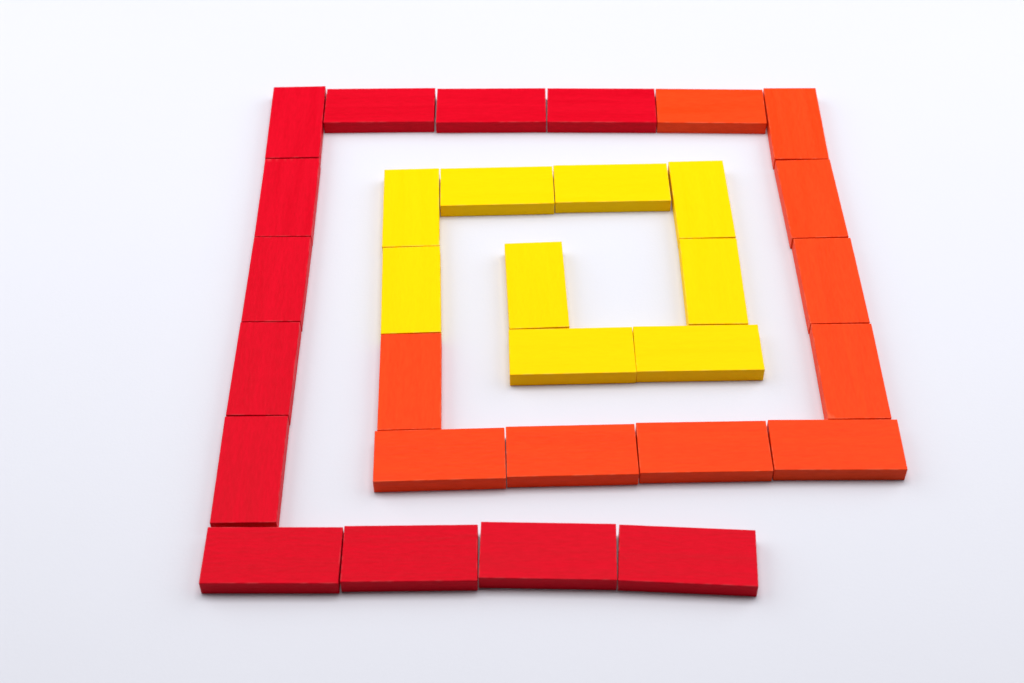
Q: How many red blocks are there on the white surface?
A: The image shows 12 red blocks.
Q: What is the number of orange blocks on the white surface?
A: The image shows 10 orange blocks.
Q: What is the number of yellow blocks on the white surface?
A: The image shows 9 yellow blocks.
